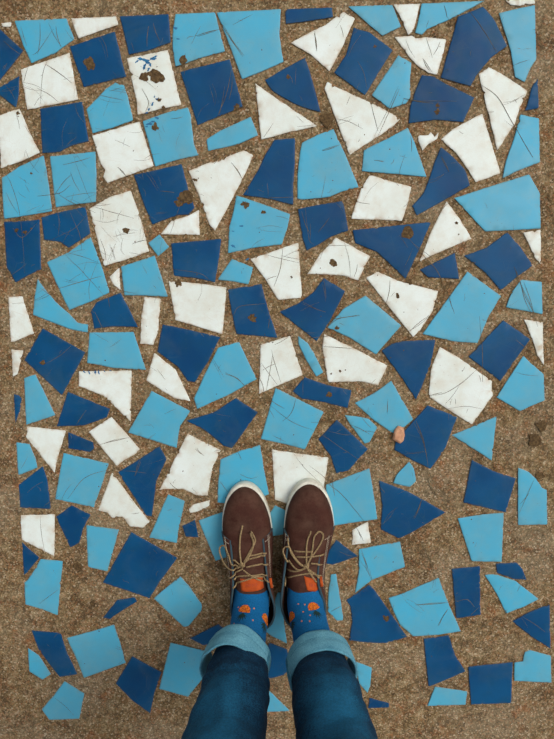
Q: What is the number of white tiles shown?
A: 43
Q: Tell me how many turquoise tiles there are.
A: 61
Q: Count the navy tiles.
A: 57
